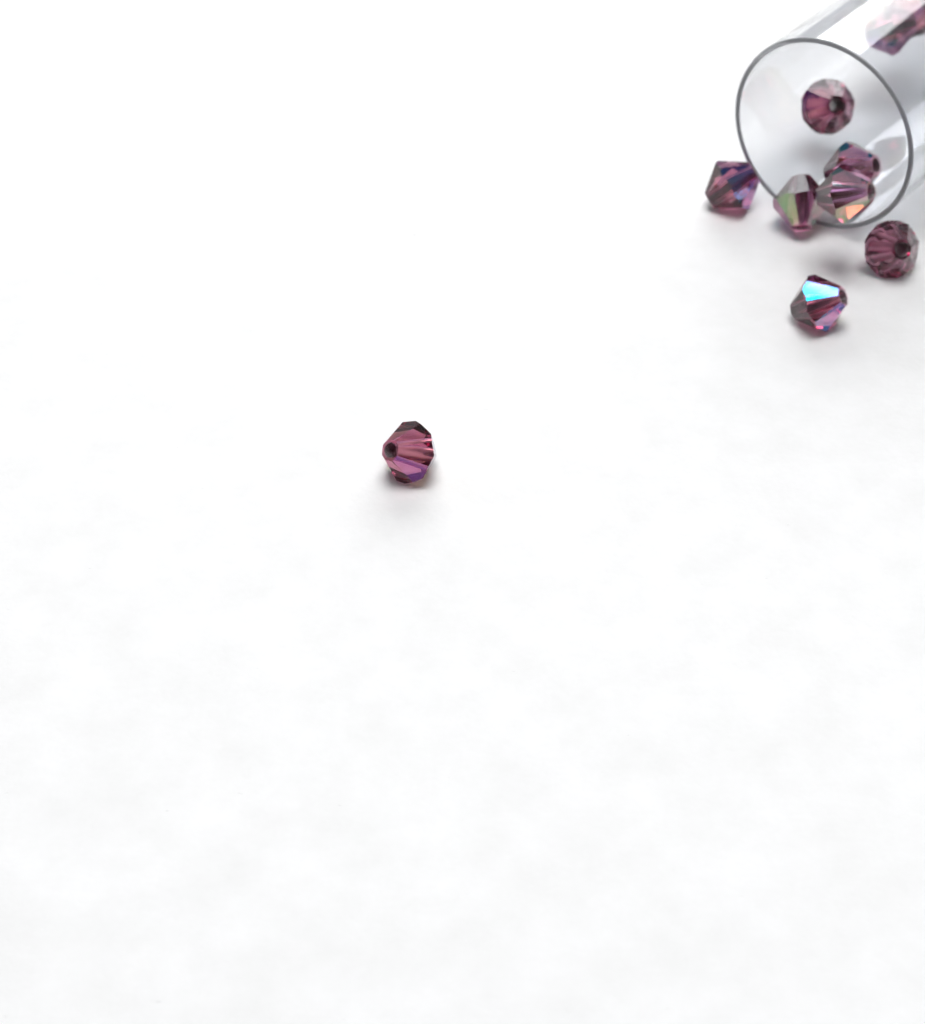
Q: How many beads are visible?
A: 10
